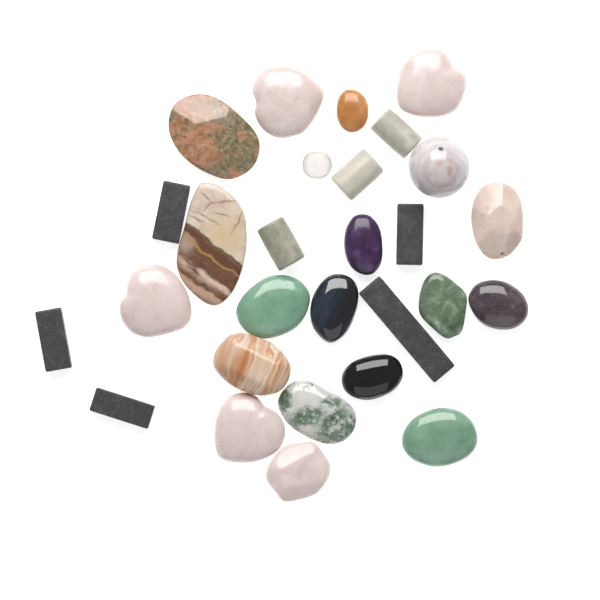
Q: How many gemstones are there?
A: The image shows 28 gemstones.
